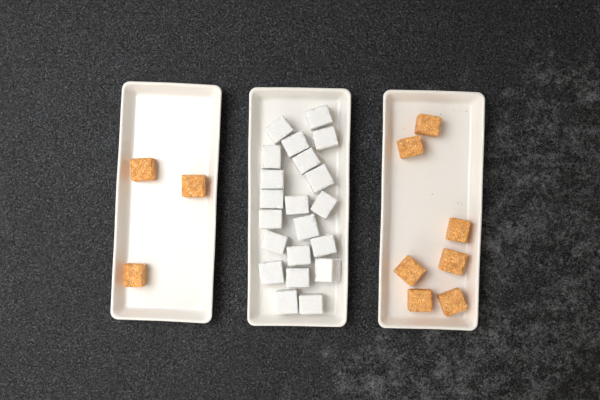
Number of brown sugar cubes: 10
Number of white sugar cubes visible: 21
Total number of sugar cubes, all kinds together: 31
